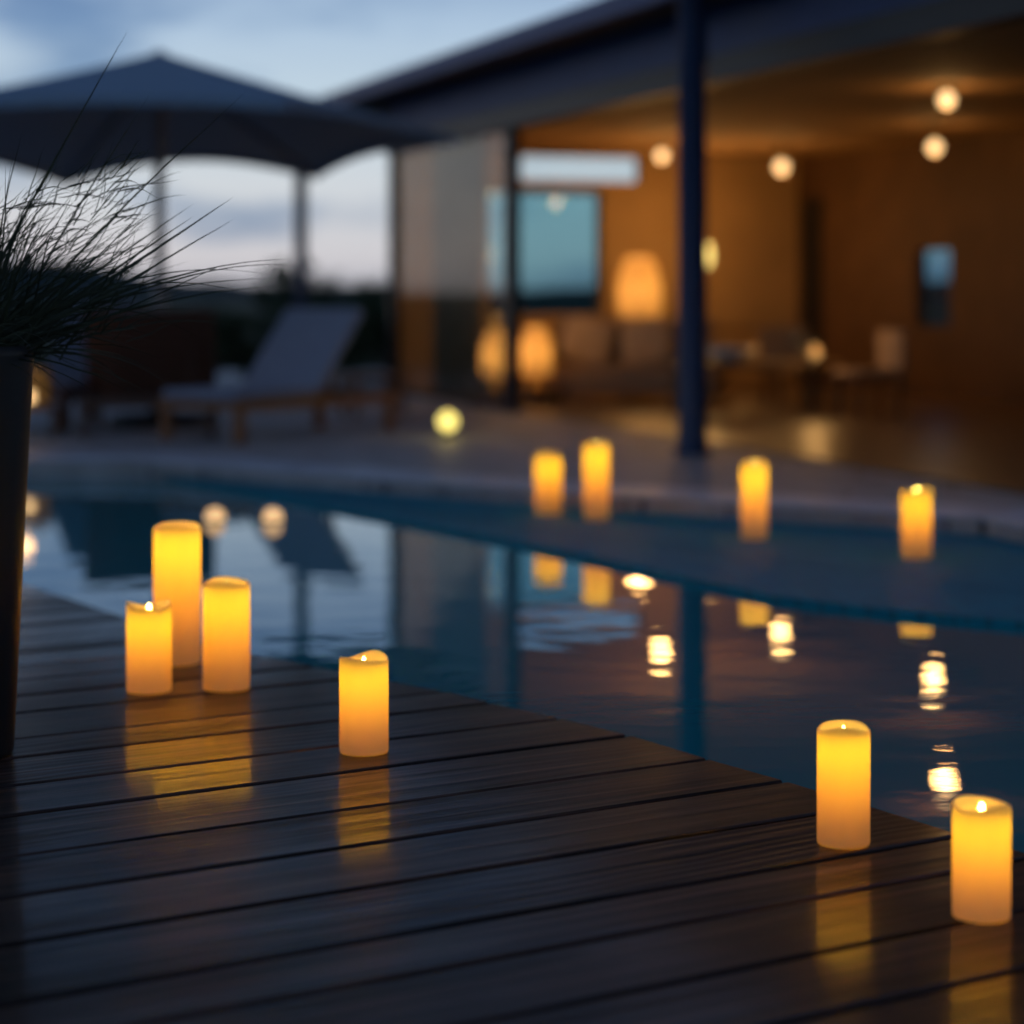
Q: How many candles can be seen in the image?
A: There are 10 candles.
